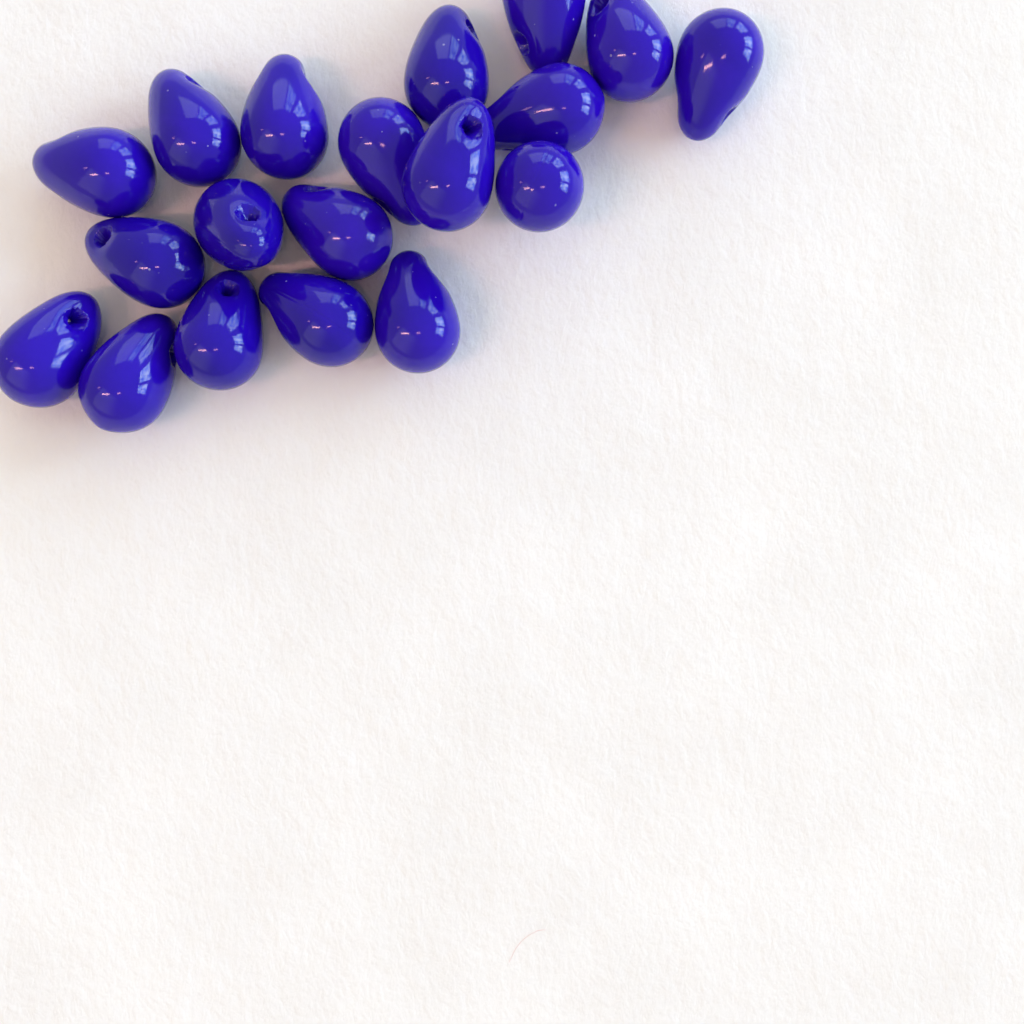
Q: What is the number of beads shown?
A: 19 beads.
